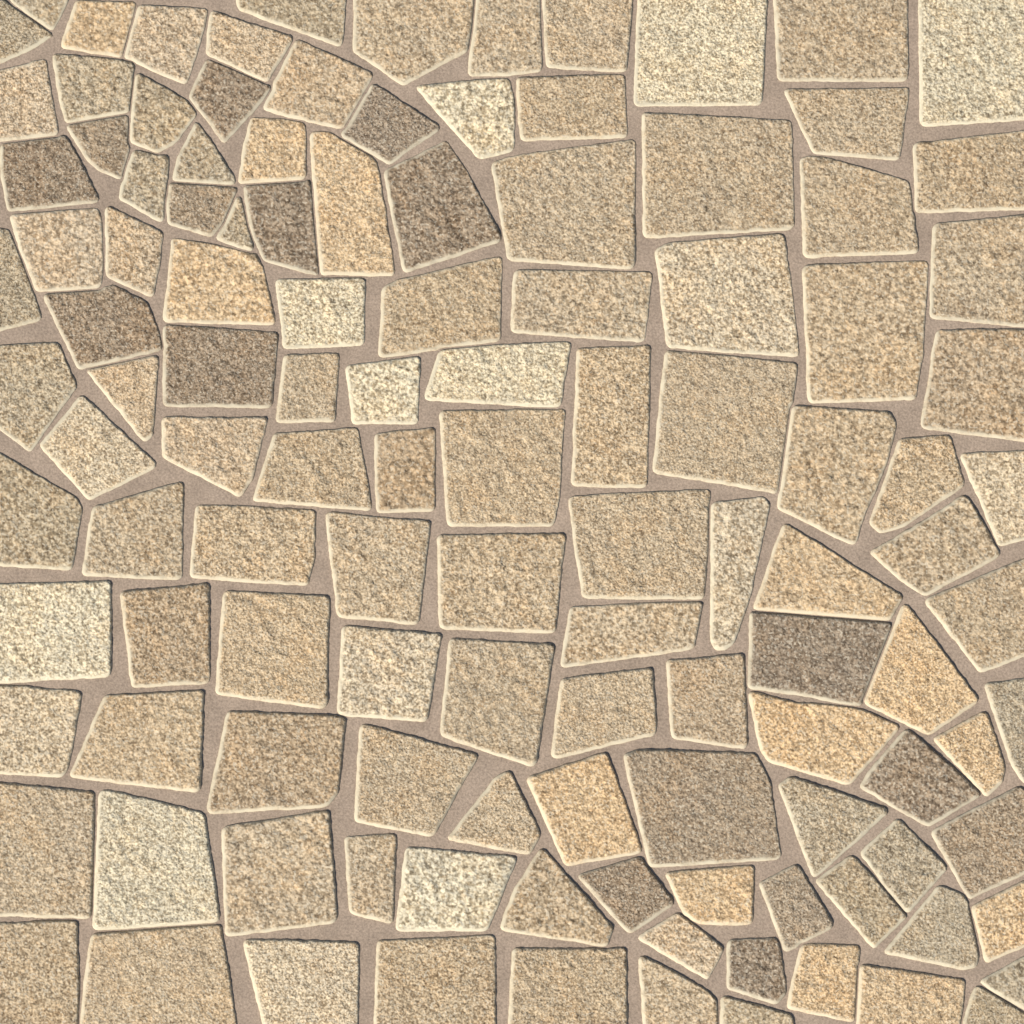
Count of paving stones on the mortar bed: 122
